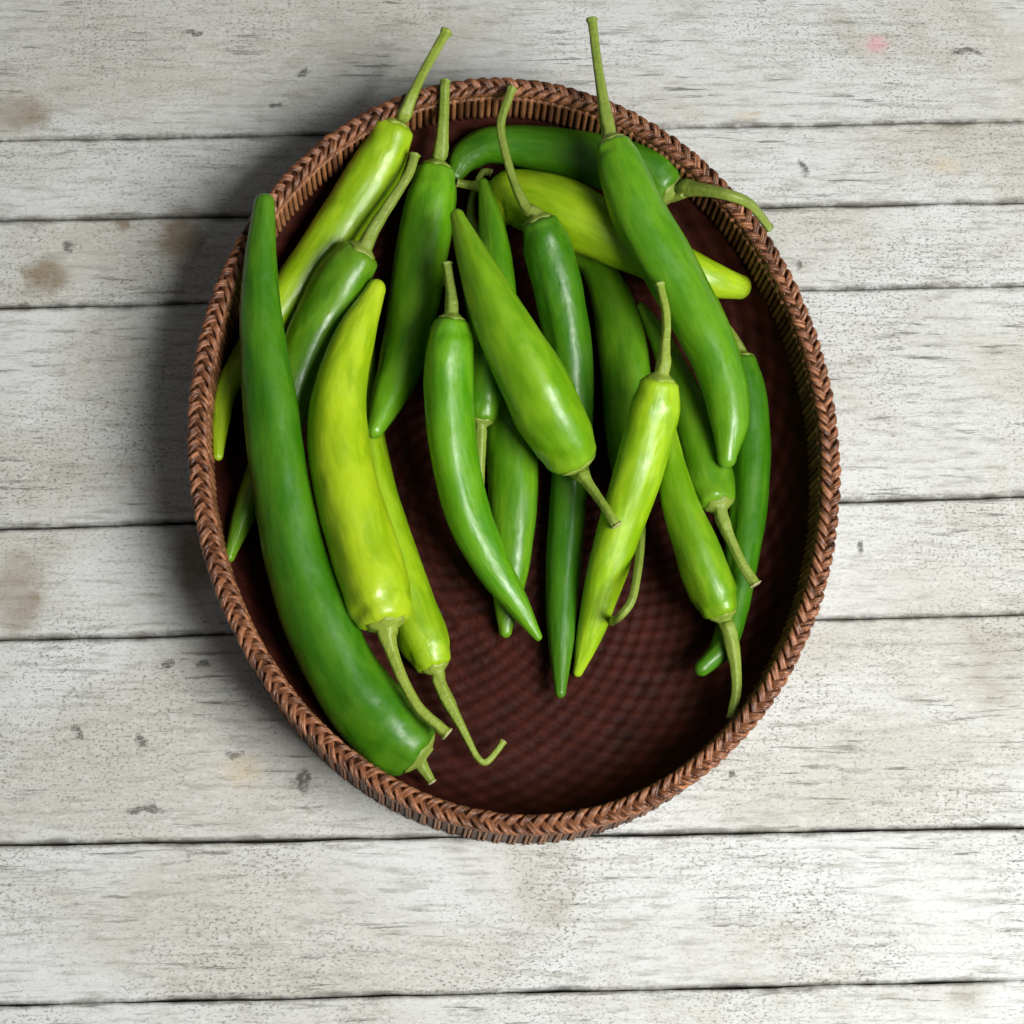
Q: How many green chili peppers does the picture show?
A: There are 19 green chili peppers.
